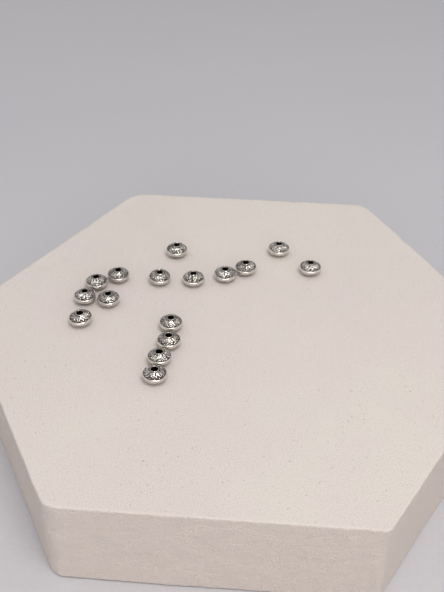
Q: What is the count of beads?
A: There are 16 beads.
